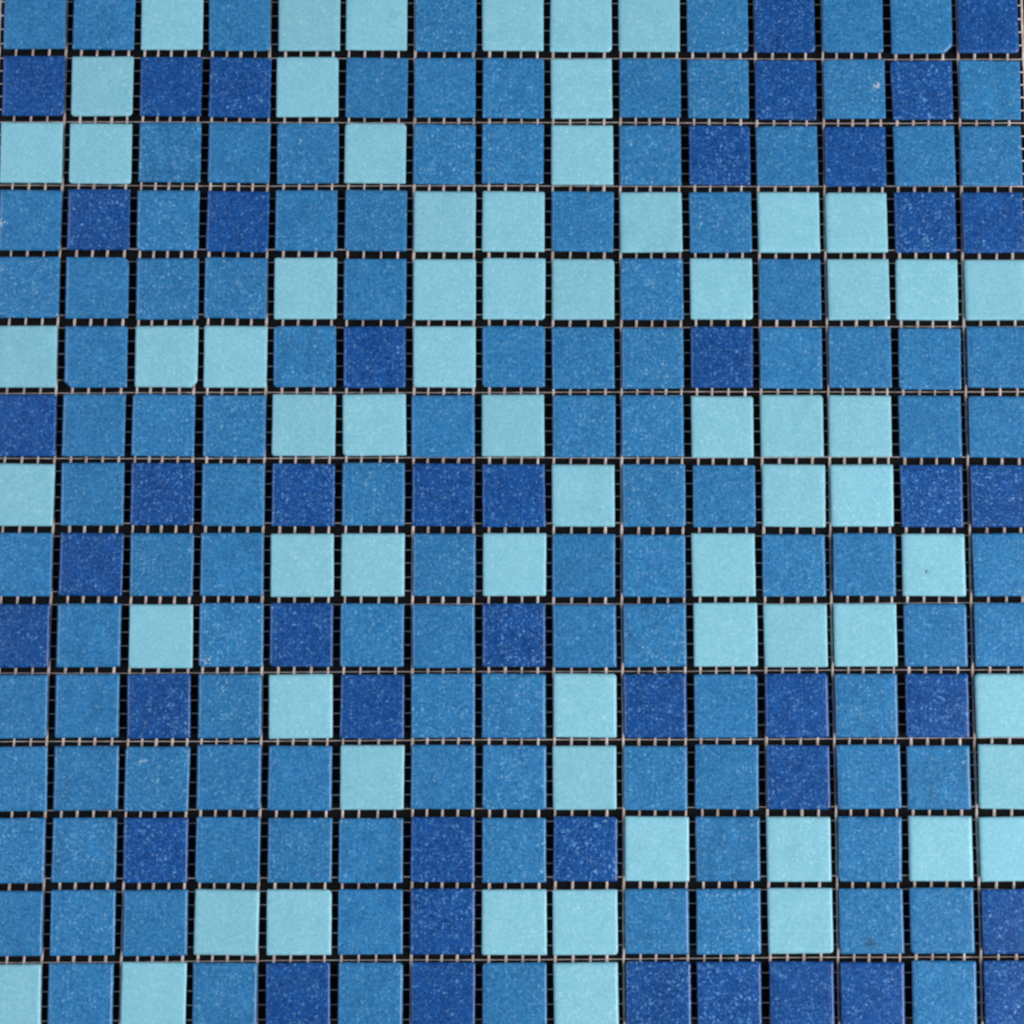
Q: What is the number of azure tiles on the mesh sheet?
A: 114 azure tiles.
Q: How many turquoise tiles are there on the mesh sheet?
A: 67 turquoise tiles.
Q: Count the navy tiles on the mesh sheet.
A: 44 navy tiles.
